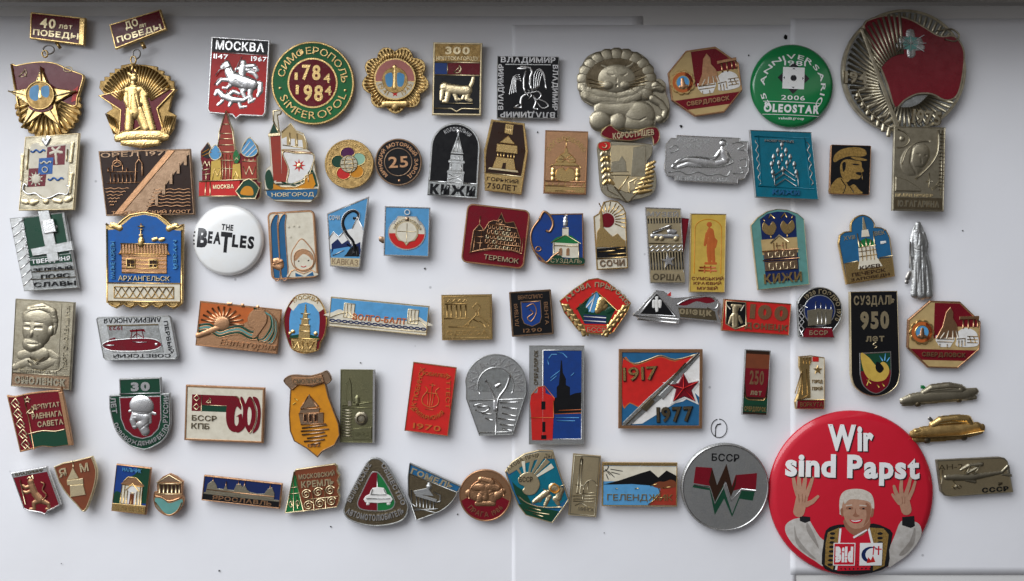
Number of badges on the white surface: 80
